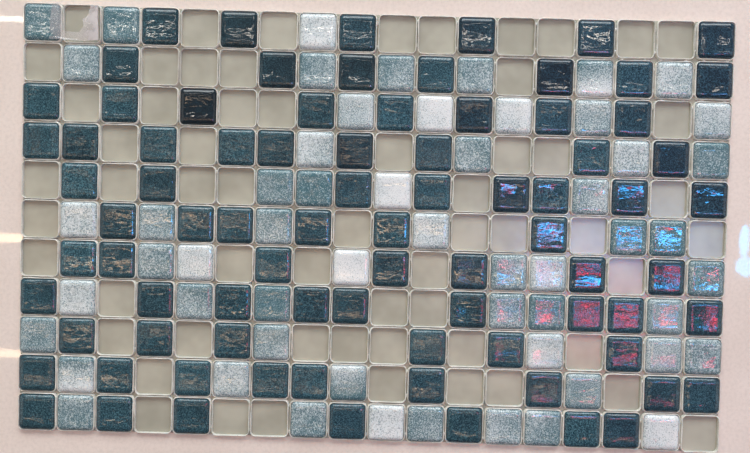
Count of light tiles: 56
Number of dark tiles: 82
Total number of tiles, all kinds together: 138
